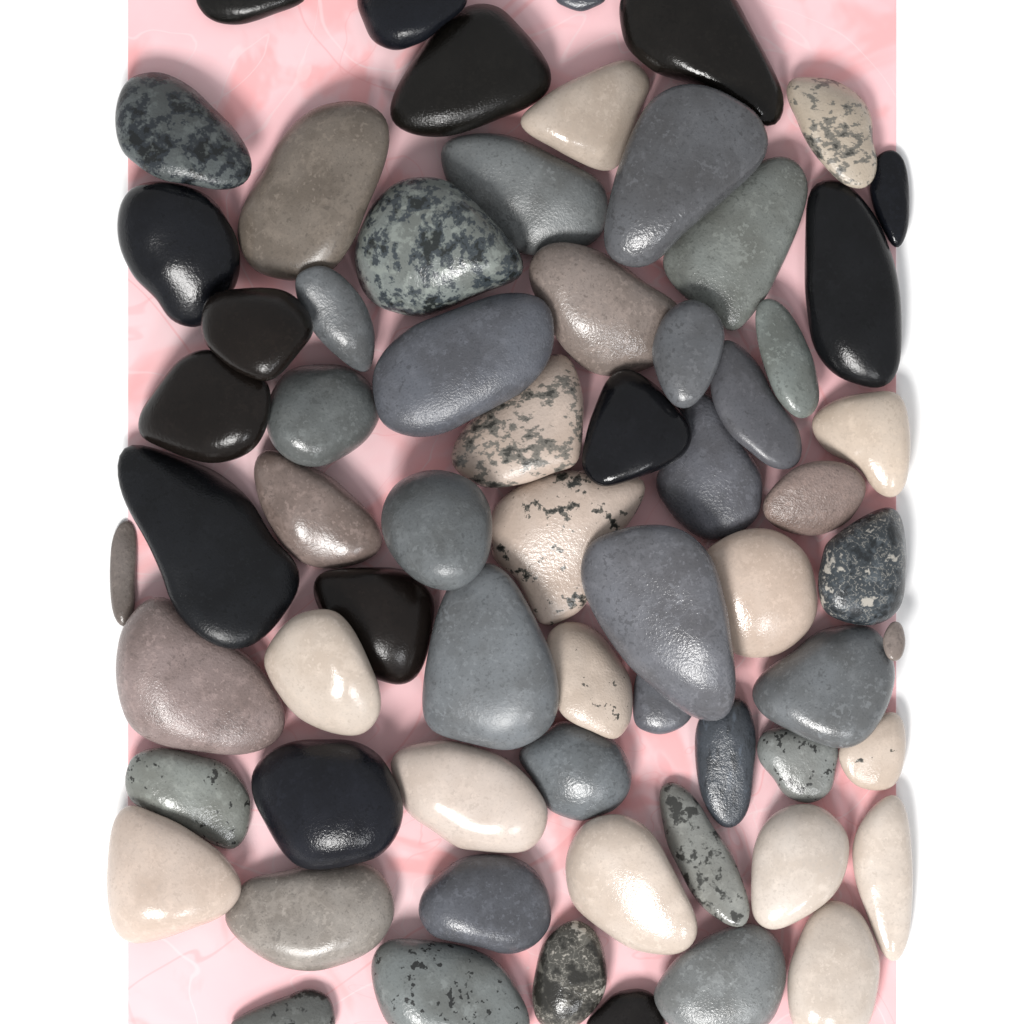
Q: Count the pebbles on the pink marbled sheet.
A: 66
